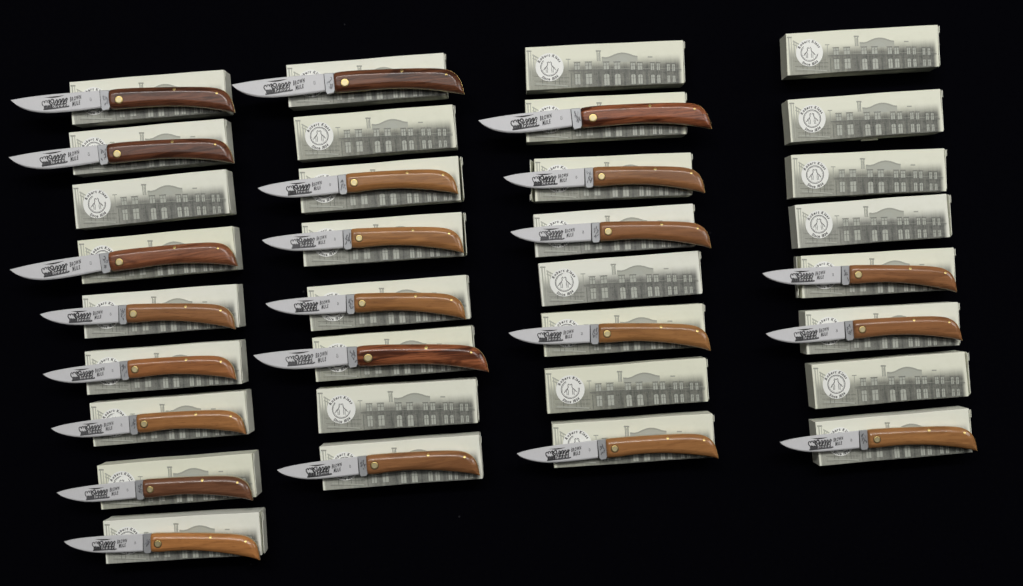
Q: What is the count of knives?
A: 22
